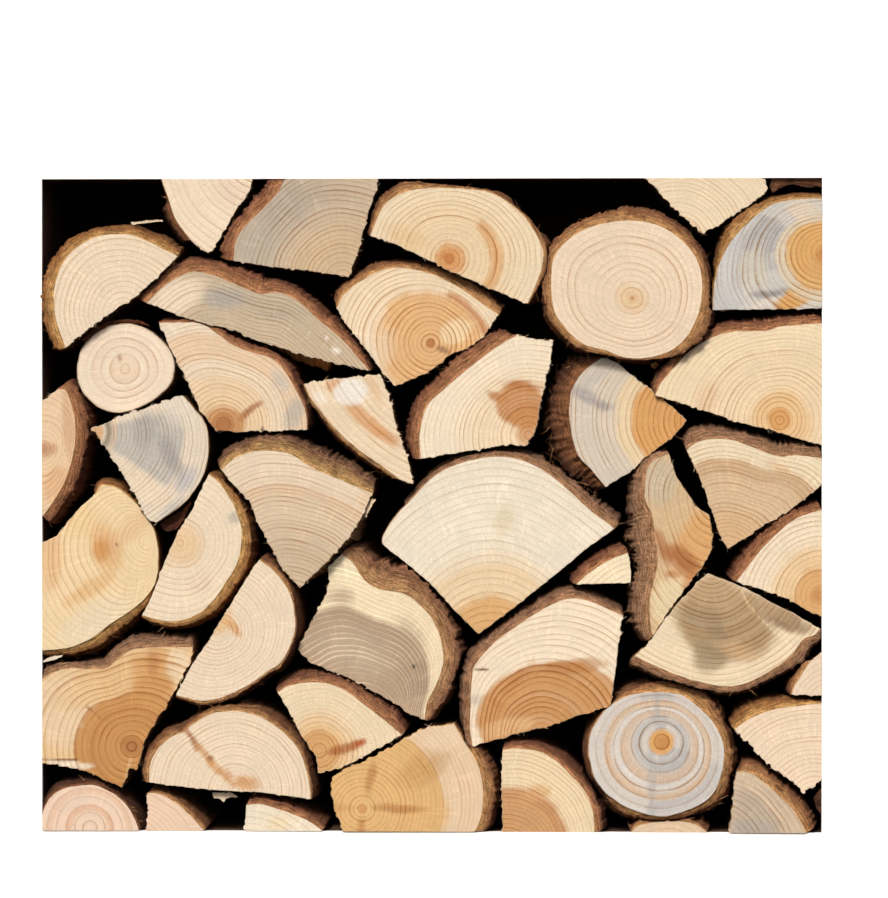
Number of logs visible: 42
